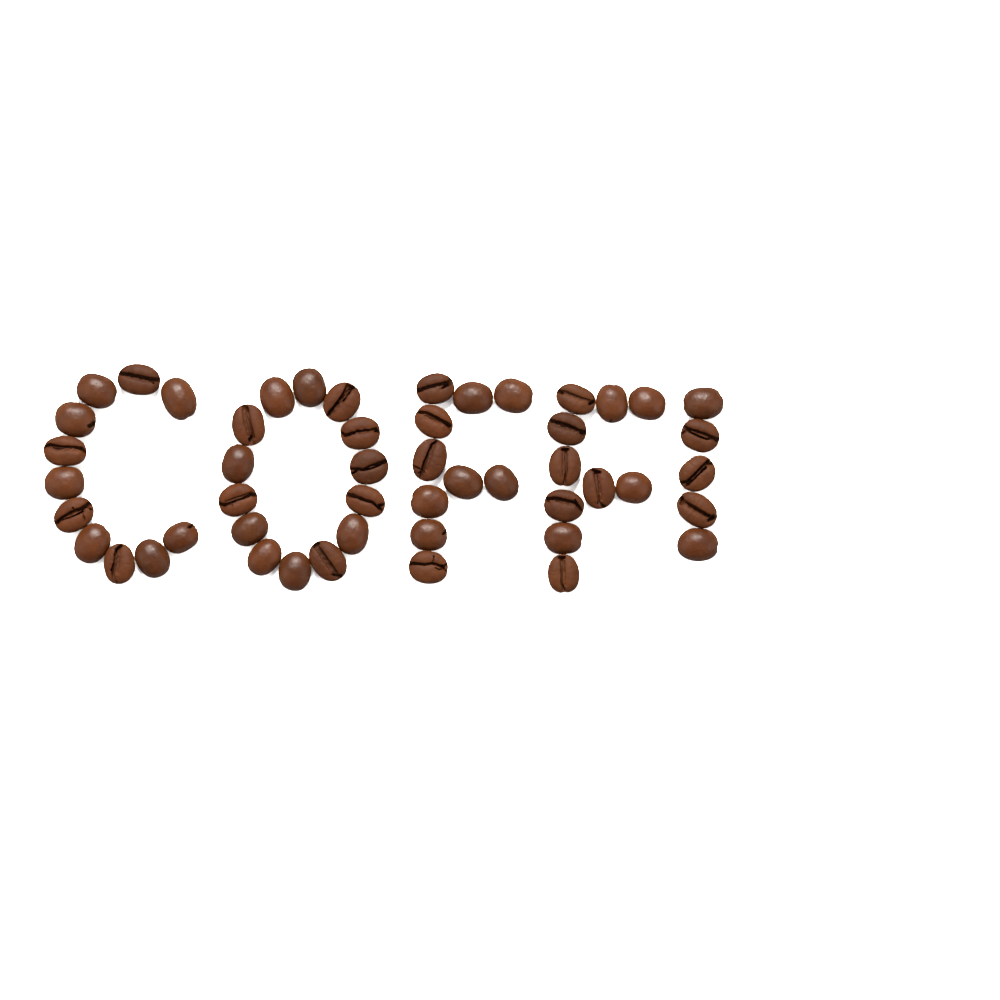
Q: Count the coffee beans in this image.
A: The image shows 50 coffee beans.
